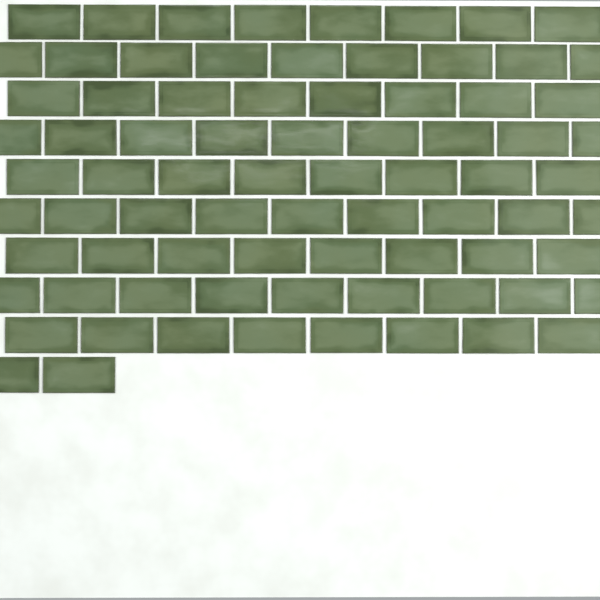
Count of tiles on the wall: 78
